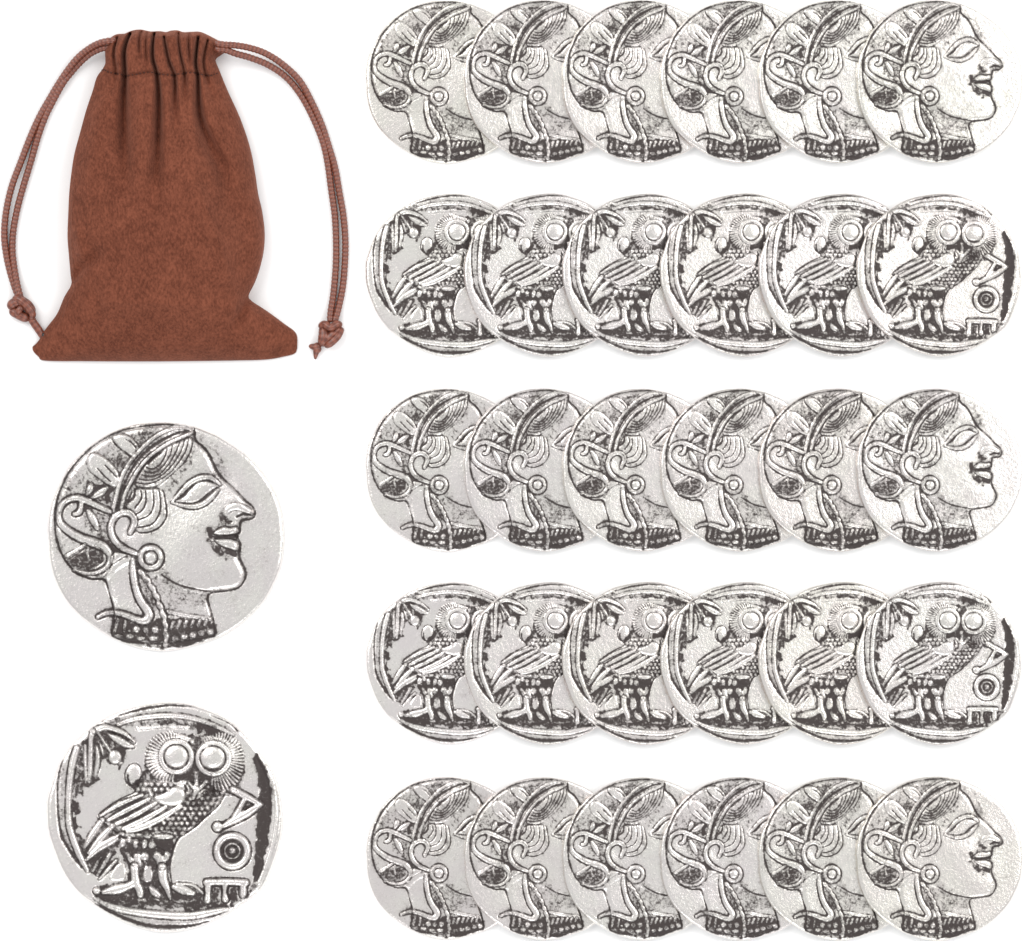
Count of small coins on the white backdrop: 30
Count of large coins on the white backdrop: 2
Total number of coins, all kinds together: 32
